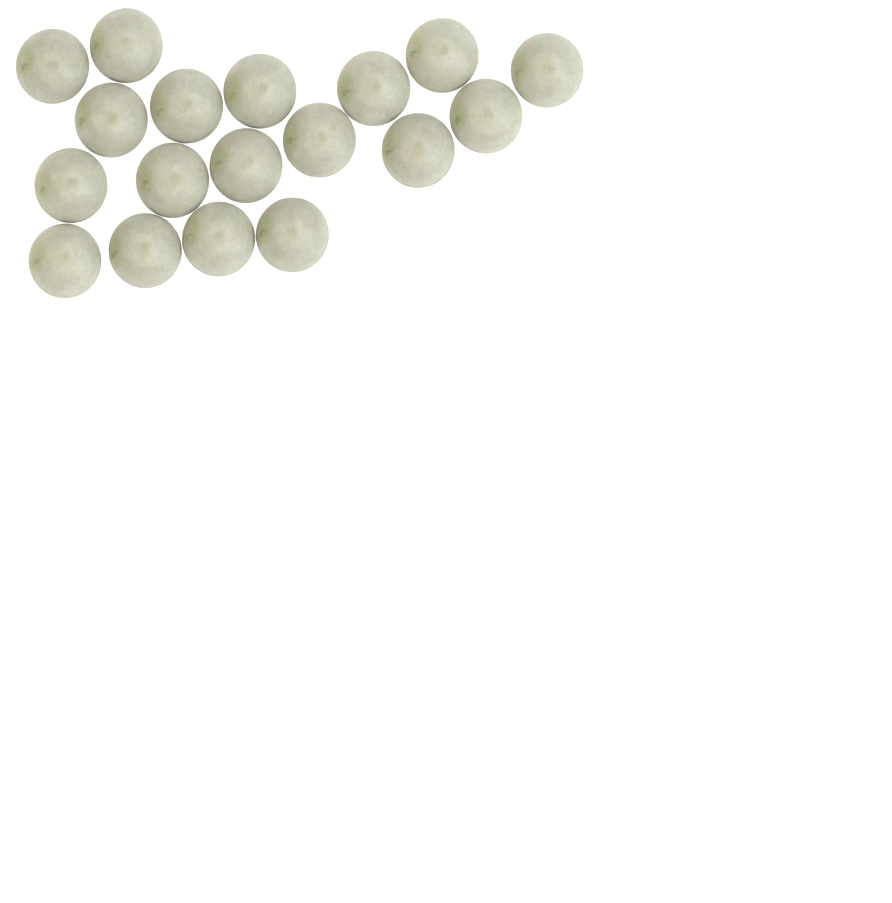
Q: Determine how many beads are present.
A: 18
